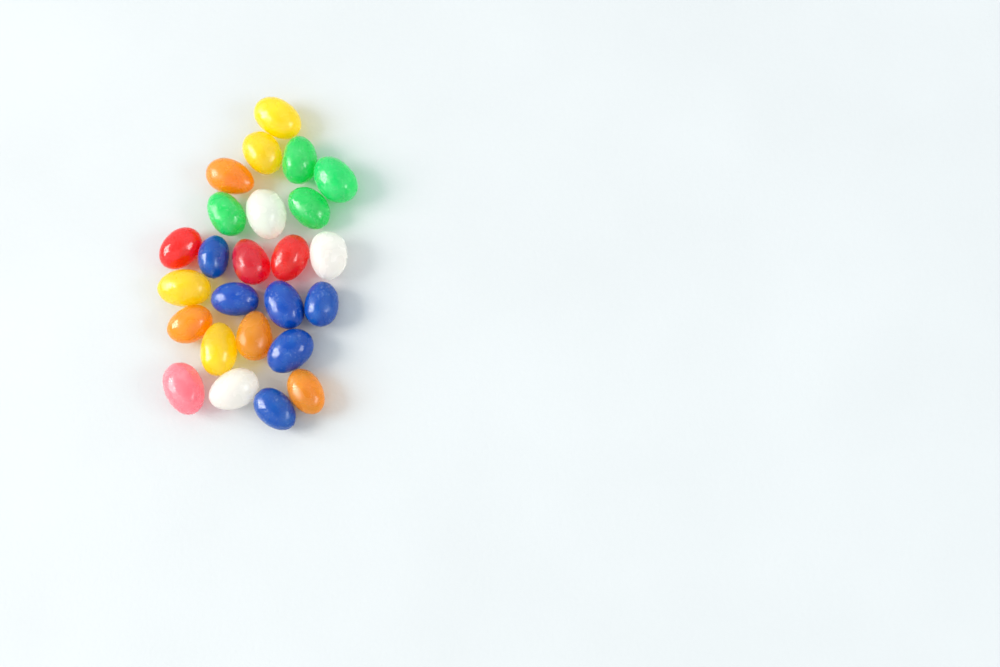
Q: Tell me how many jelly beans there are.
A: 25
